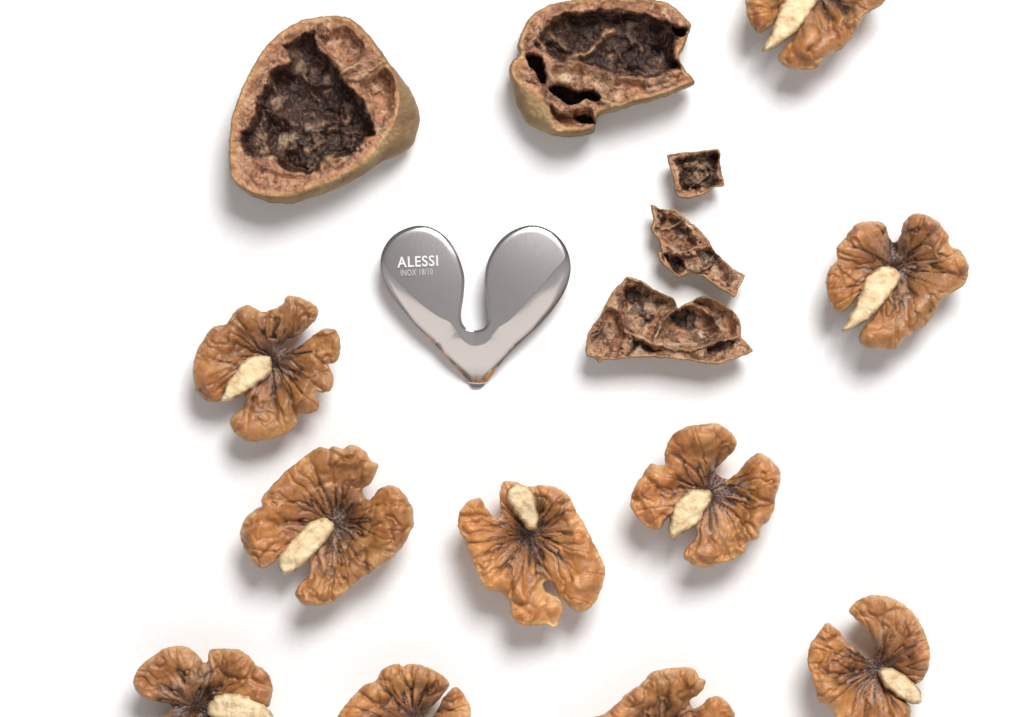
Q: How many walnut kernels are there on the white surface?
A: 10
